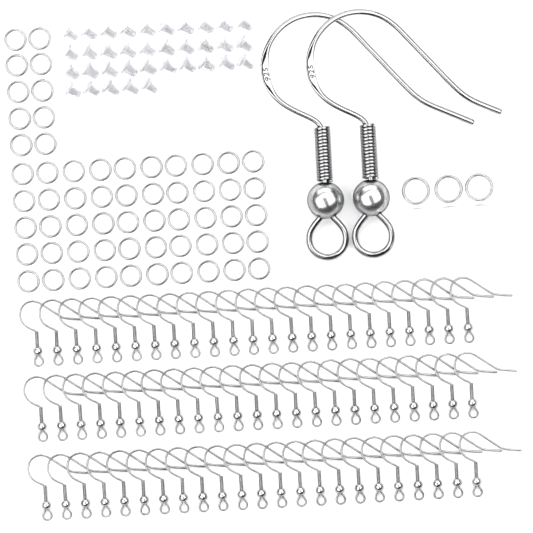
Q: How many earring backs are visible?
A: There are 35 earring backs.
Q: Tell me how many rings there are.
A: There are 63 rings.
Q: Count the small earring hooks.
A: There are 69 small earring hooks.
